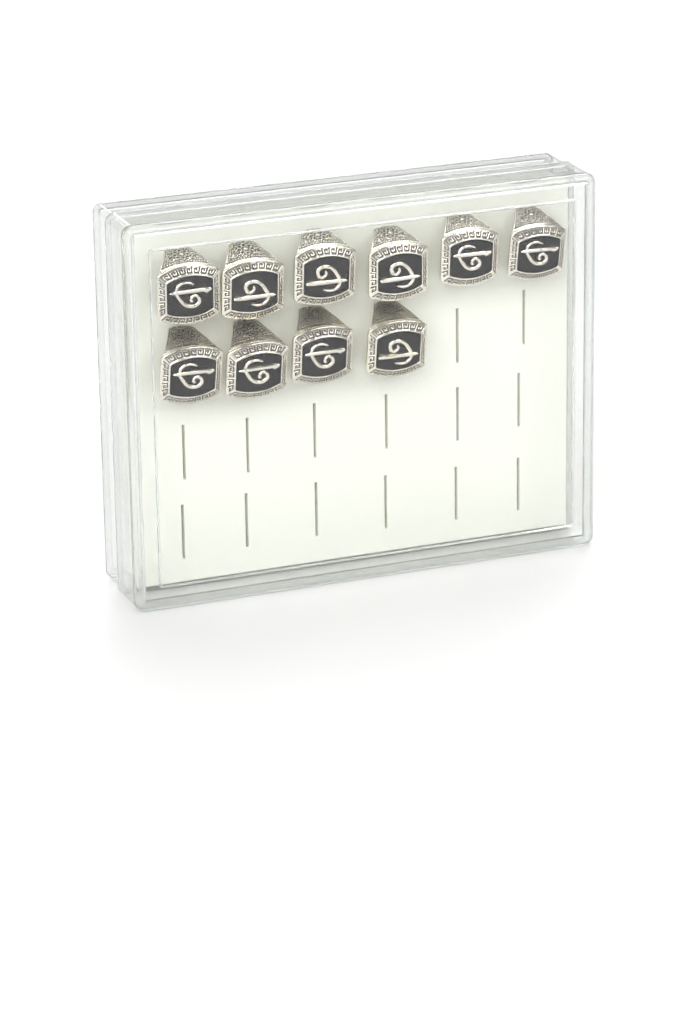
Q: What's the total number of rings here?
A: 10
